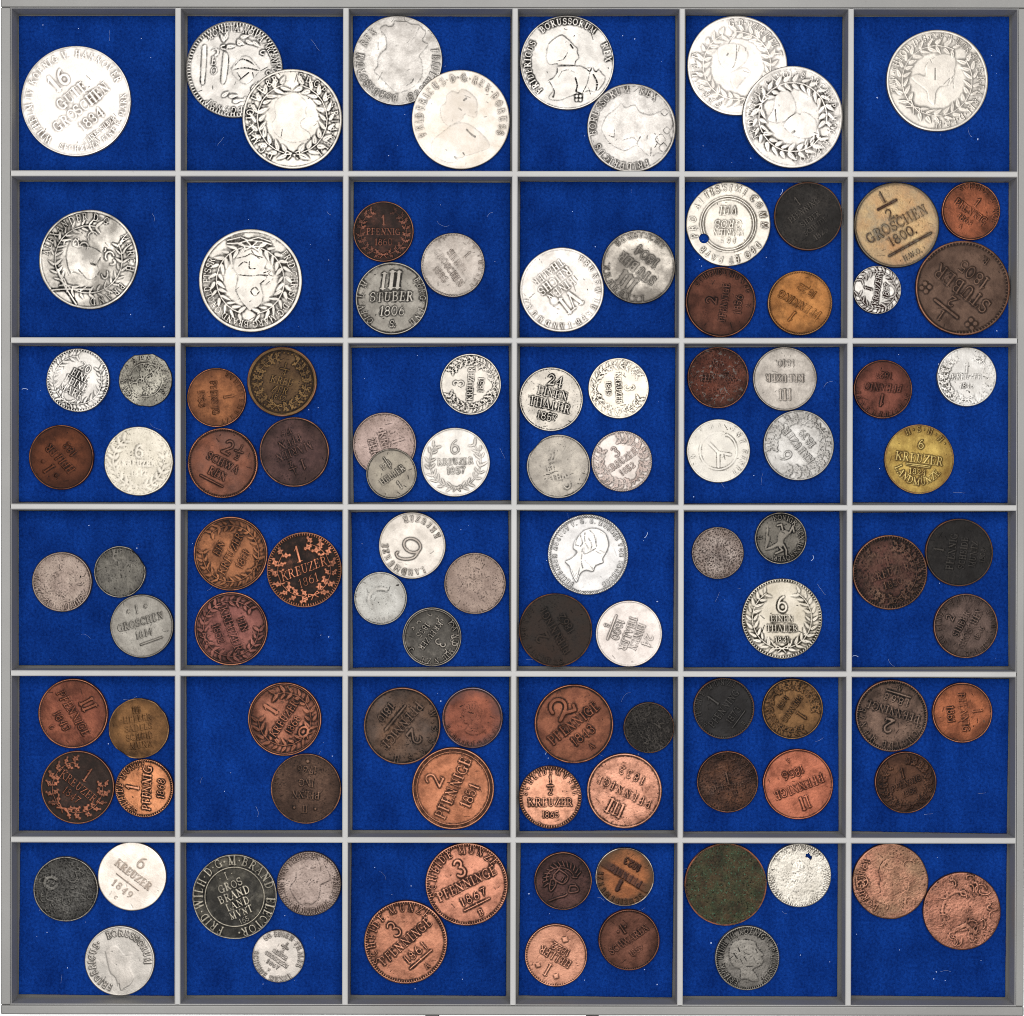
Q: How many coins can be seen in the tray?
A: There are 104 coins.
